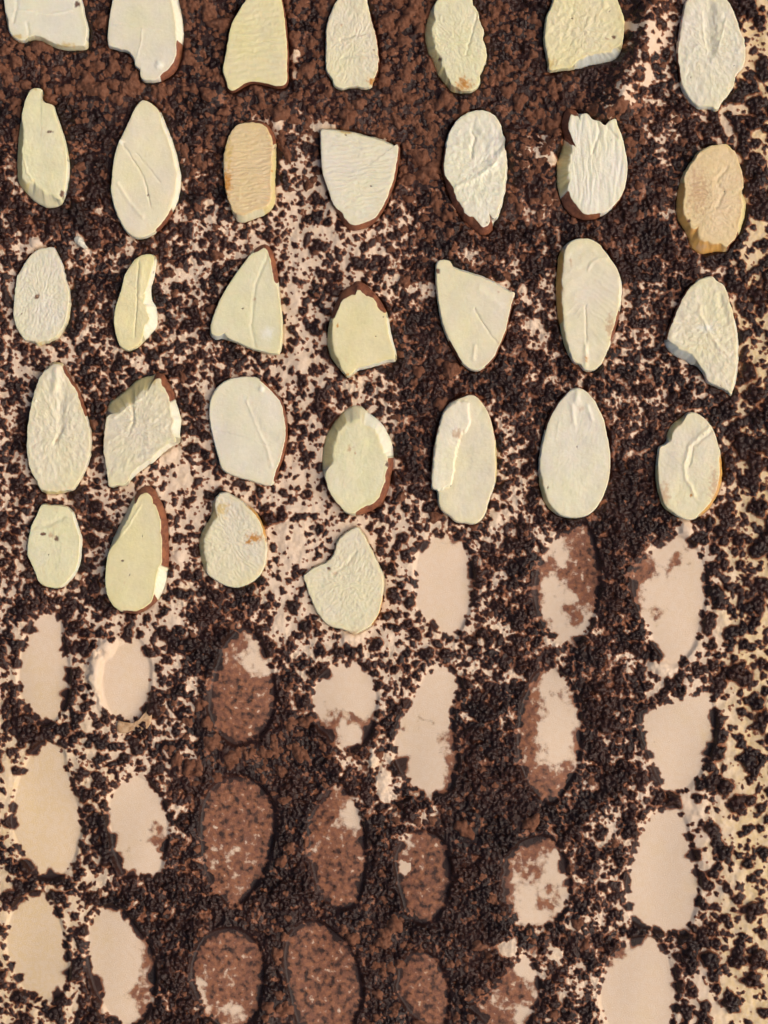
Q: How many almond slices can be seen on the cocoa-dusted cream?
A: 32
